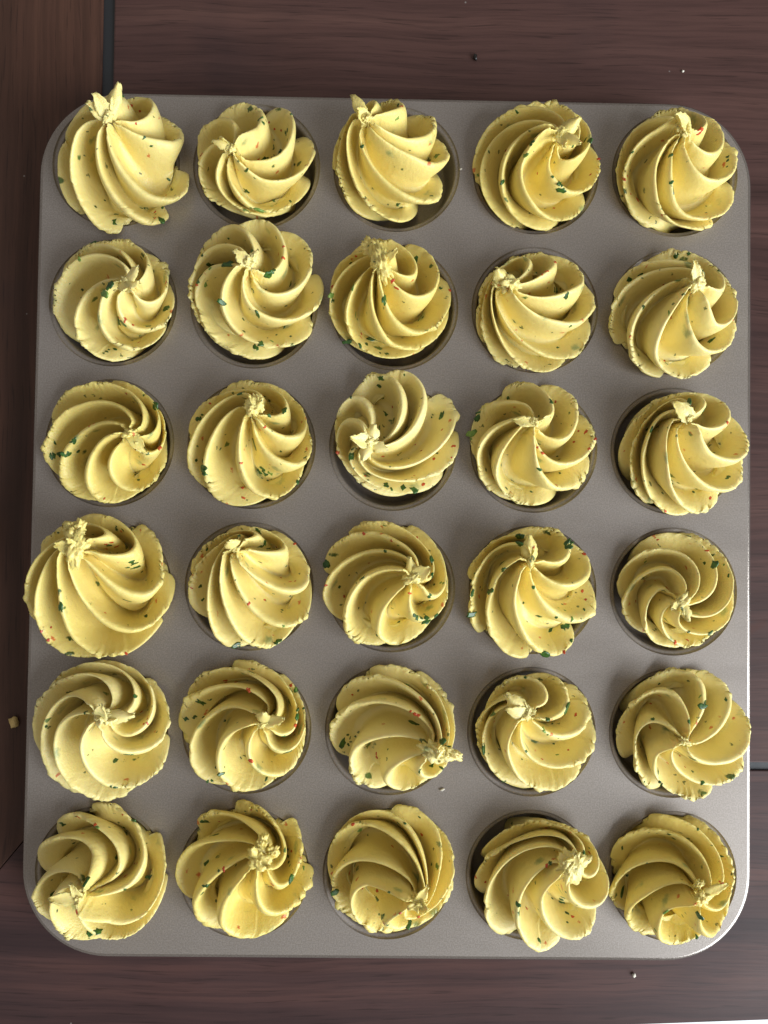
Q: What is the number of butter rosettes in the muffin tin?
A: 30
